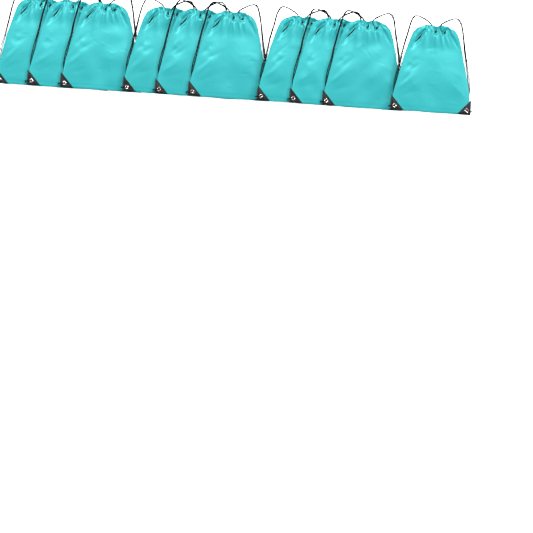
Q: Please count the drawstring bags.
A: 10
